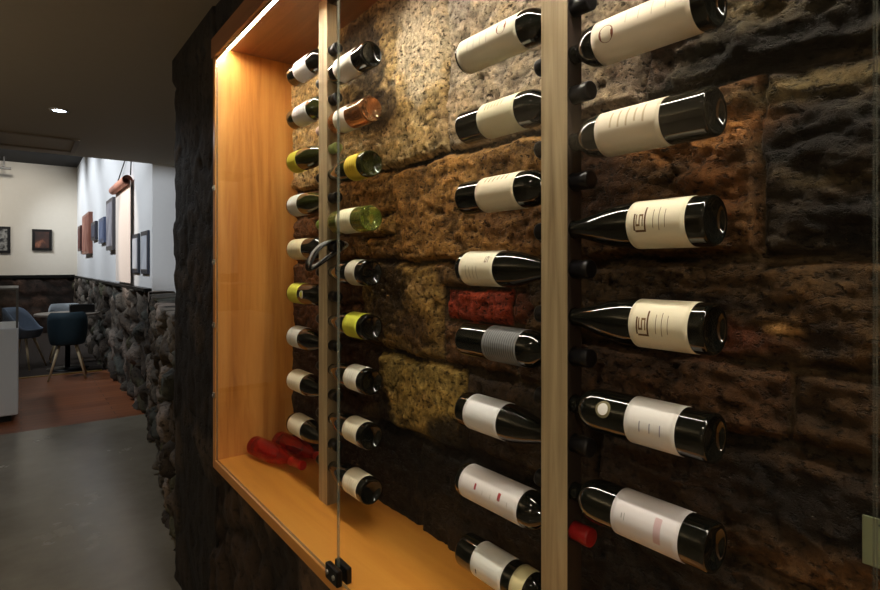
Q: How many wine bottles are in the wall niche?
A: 34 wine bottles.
